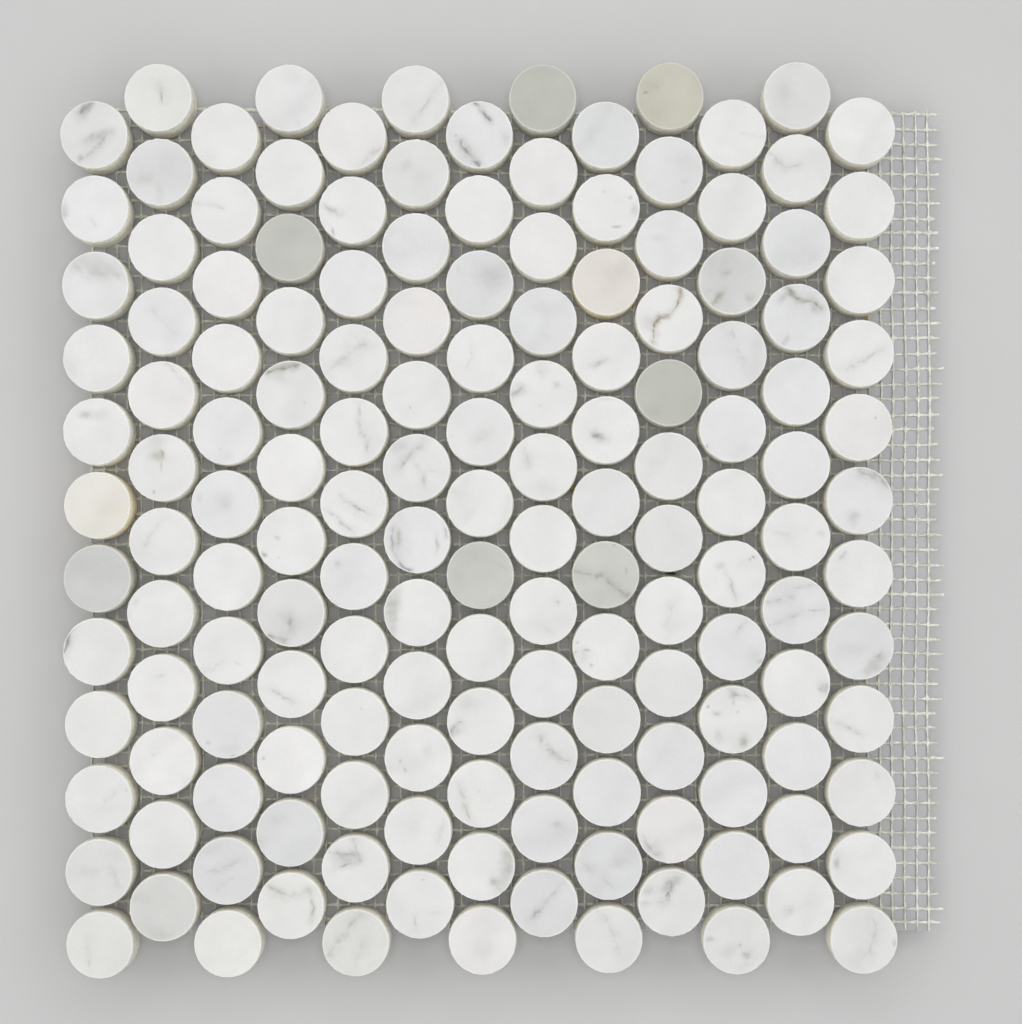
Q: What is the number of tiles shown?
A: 156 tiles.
